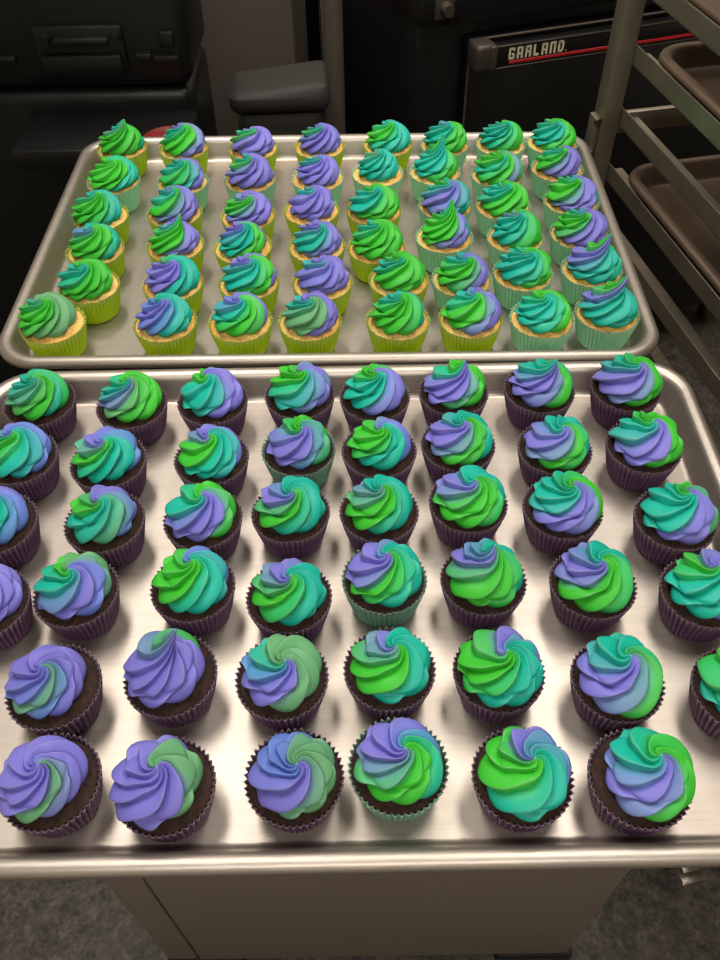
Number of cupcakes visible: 93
